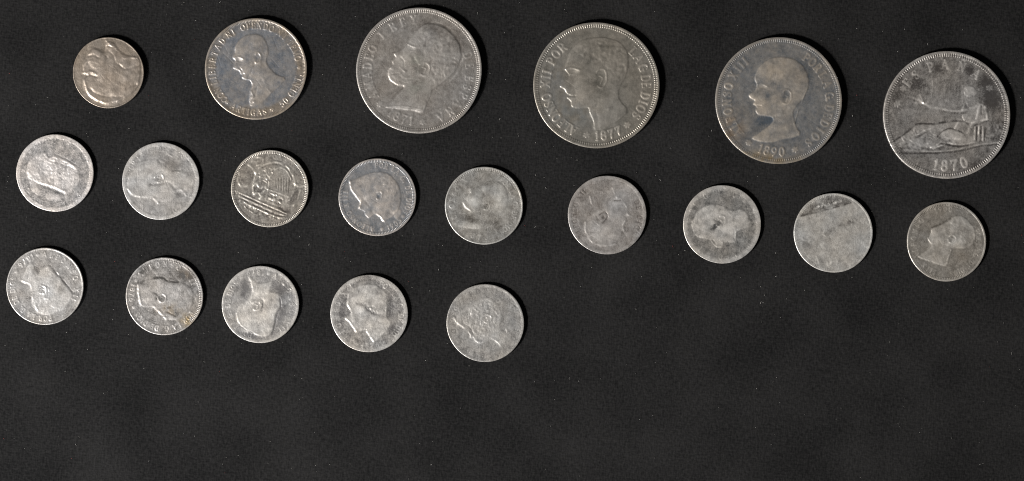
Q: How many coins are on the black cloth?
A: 20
